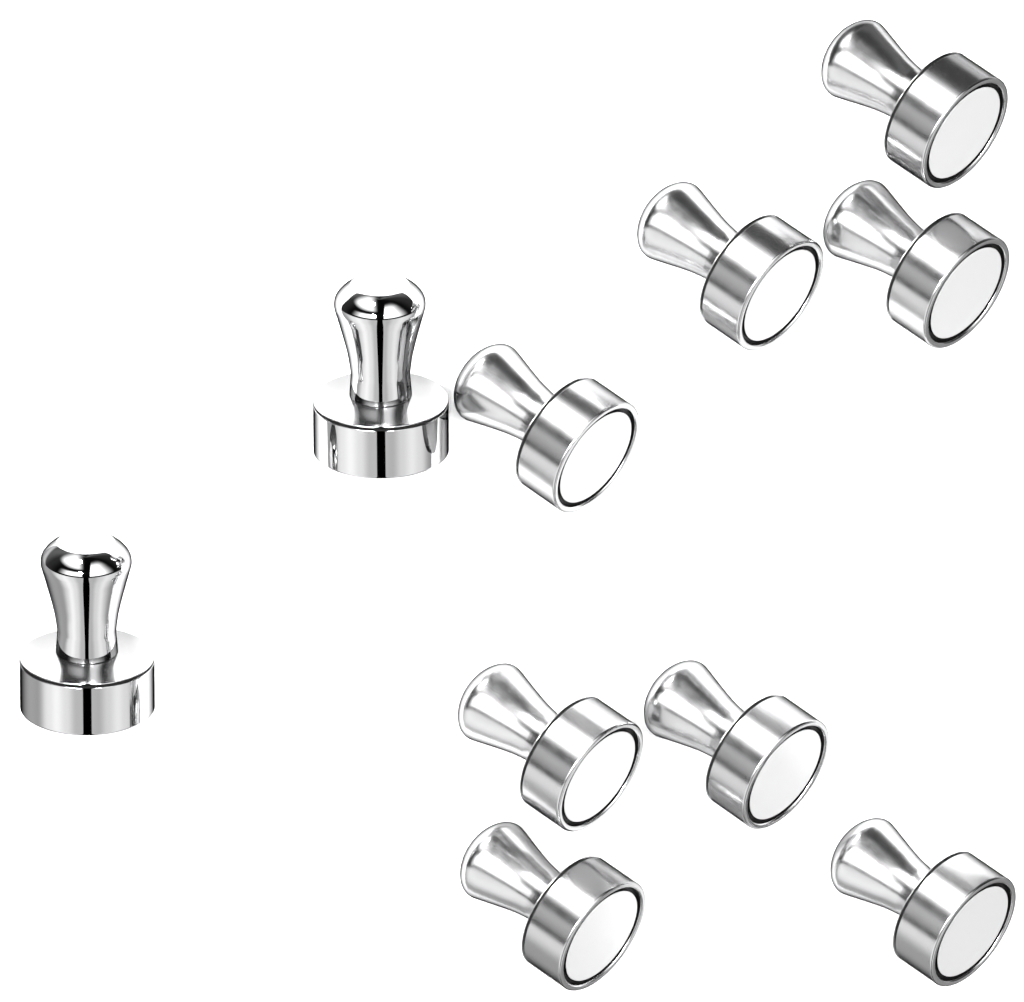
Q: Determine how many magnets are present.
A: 10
